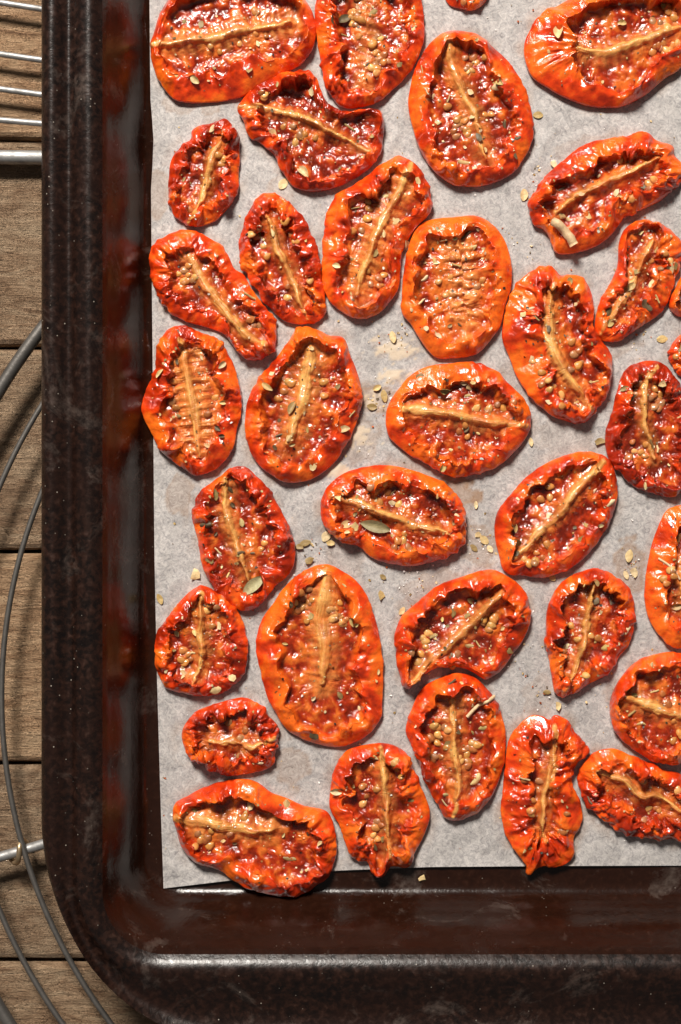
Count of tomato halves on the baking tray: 35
